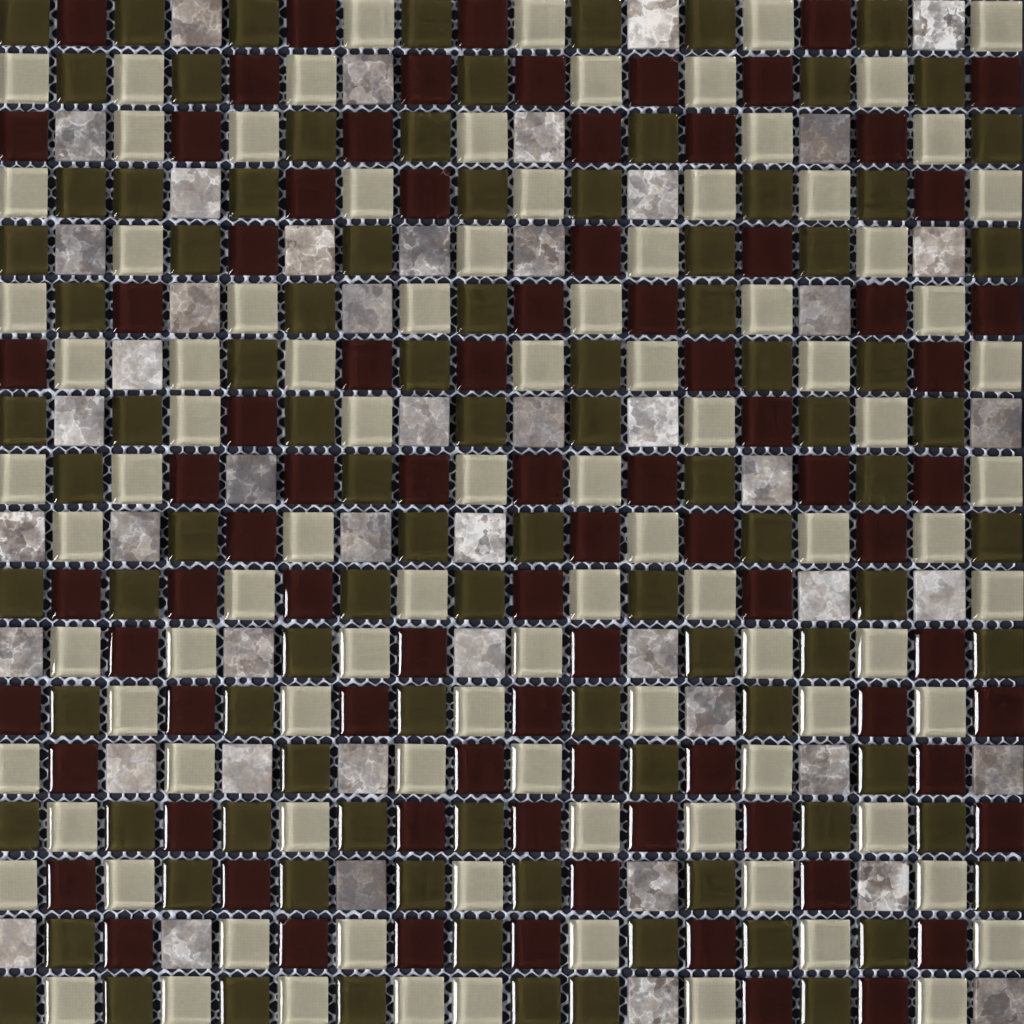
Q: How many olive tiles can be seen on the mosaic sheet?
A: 97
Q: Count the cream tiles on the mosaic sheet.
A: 96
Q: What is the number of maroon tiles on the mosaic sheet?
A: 83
